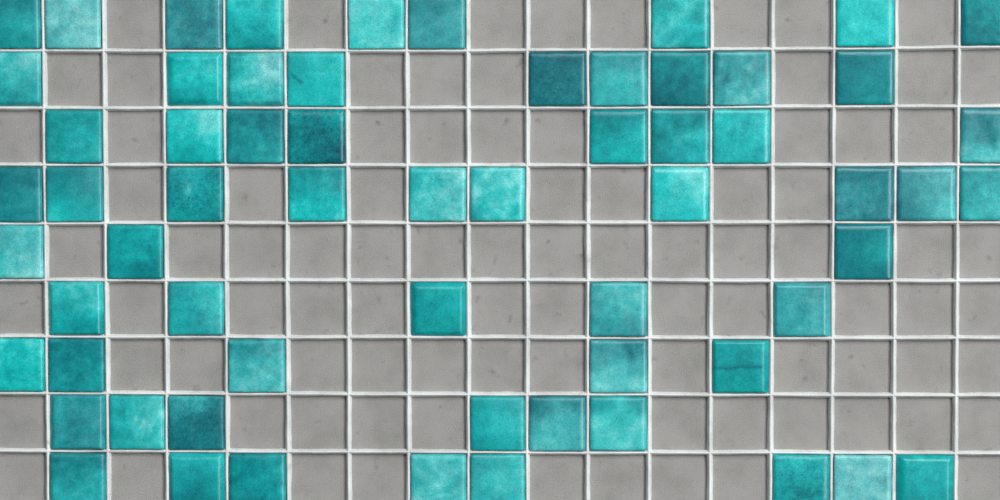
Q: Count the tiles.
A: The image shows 63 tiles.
